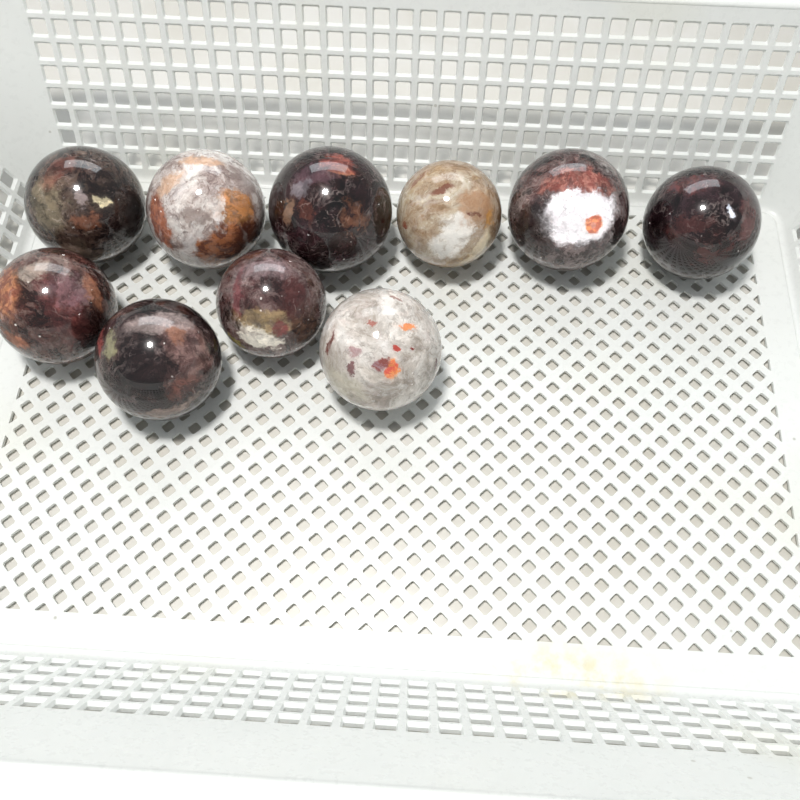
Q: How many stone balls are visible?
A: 10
